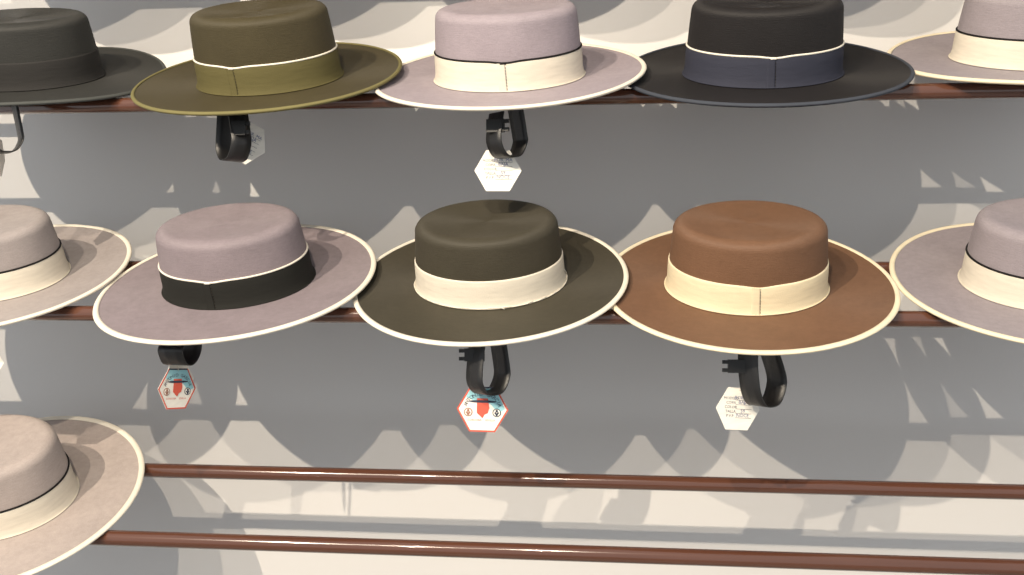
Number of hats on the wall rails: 11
